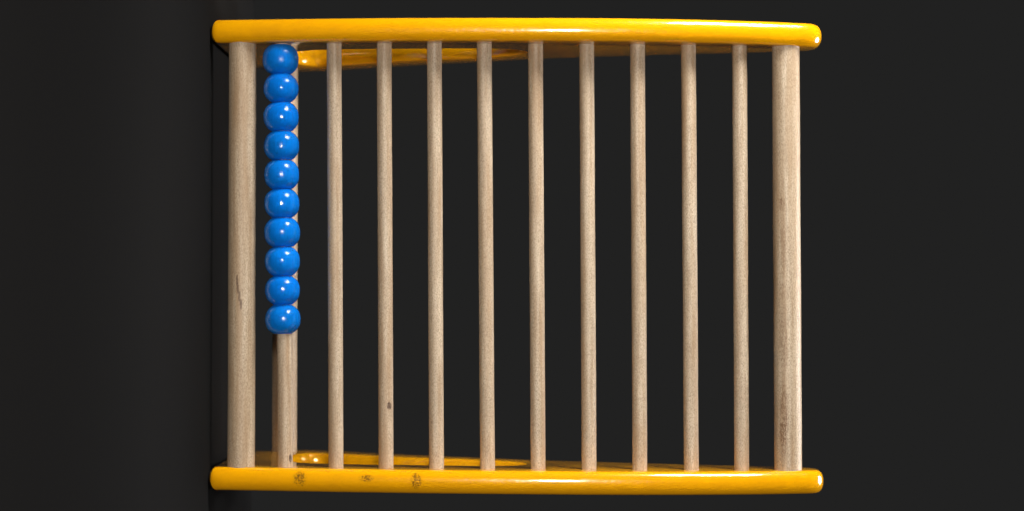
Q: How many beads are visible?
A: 10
